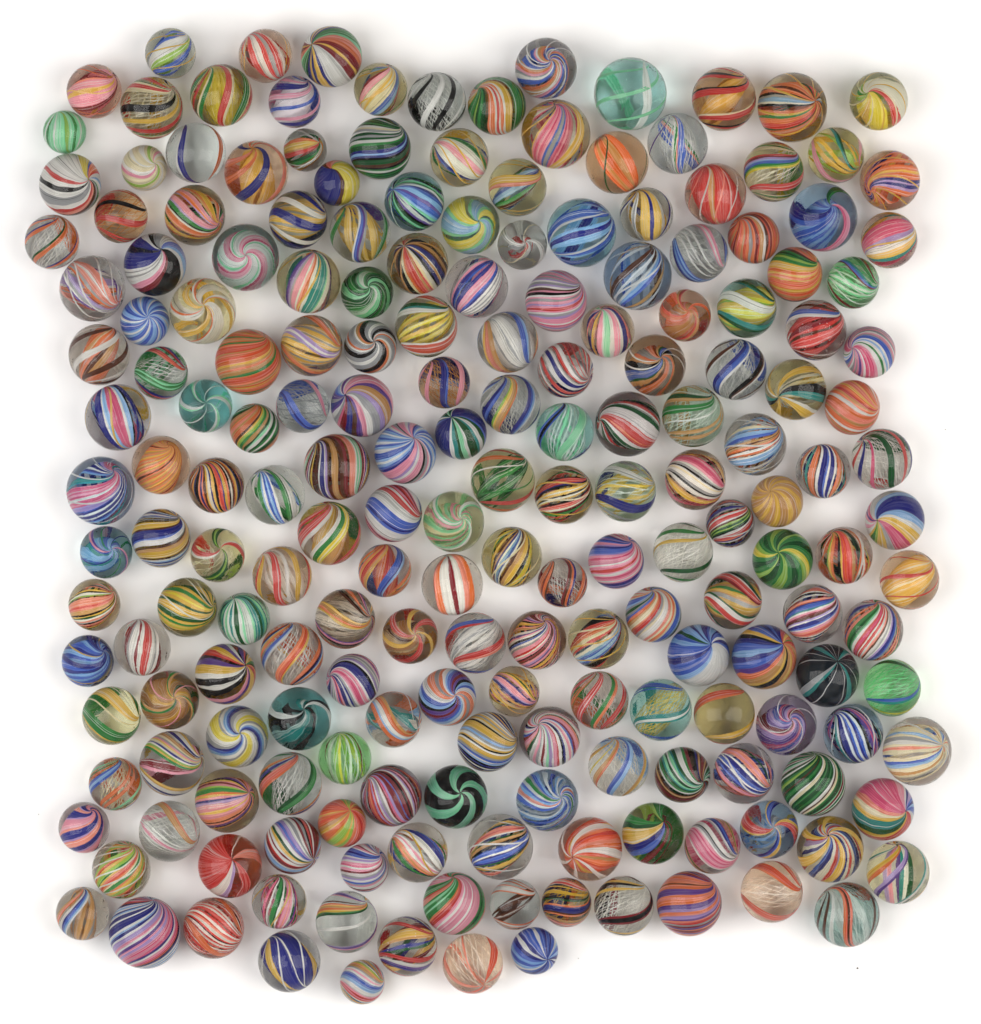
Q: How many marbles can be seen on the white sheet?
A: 200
